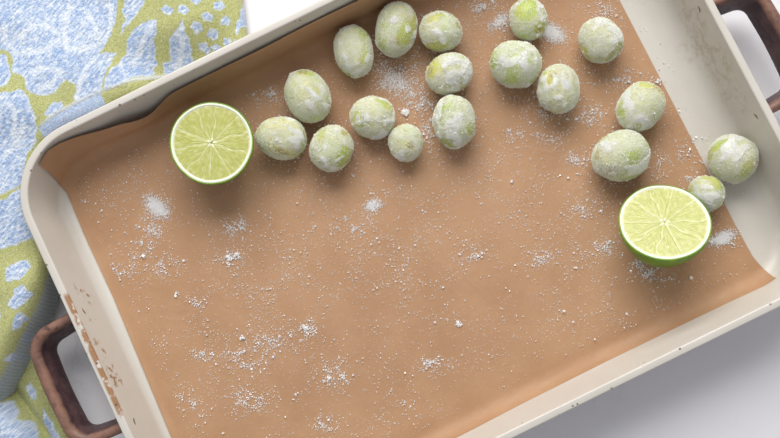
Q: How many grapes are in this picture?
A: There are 18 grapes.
